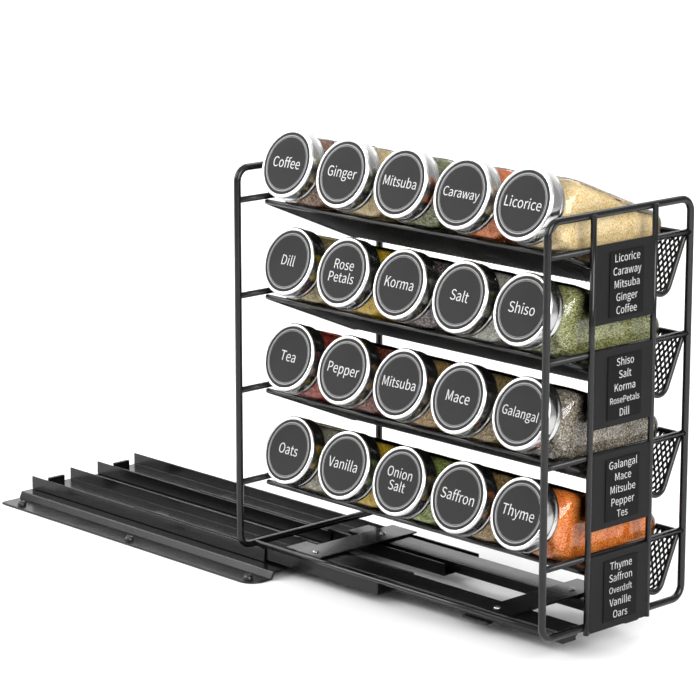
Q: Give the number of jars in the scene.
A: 20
